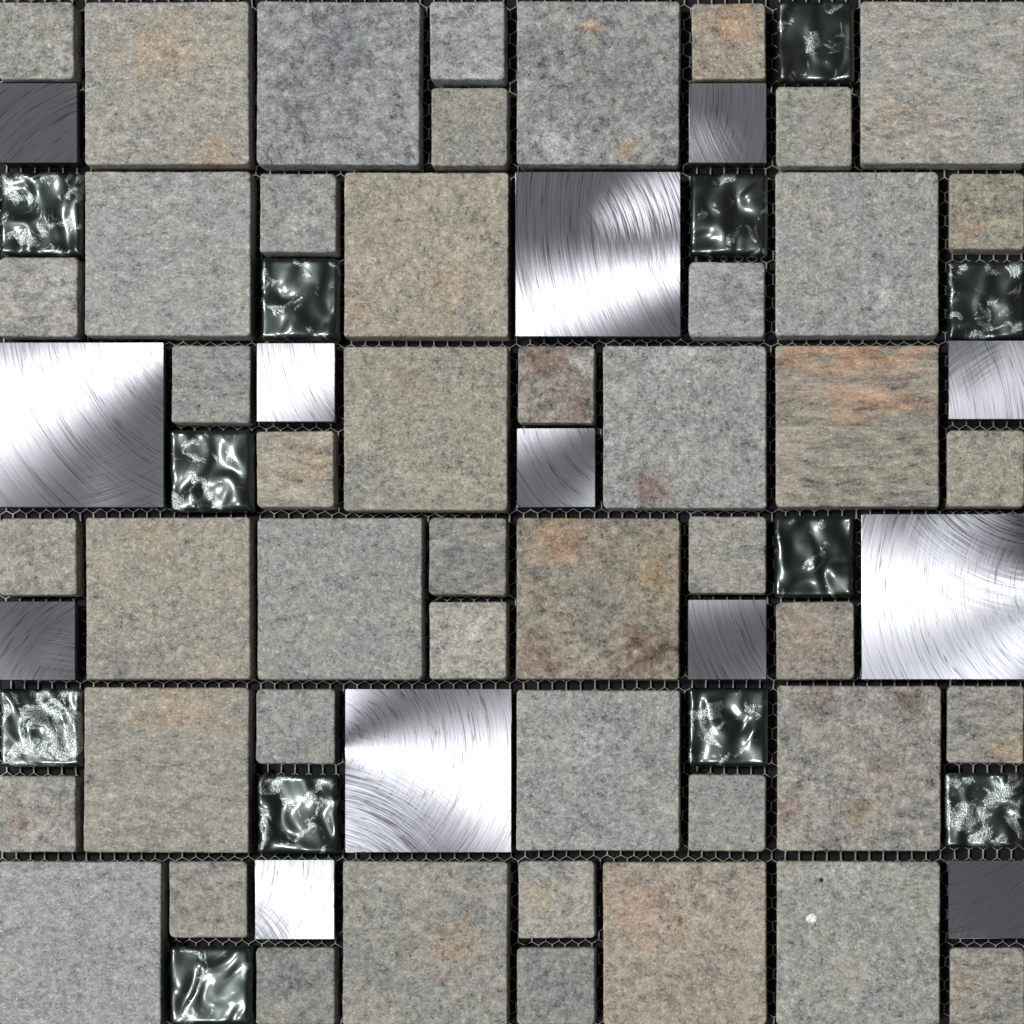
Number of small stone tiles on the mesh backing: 27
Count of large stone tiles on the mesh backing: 20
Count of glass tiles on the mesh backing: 12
